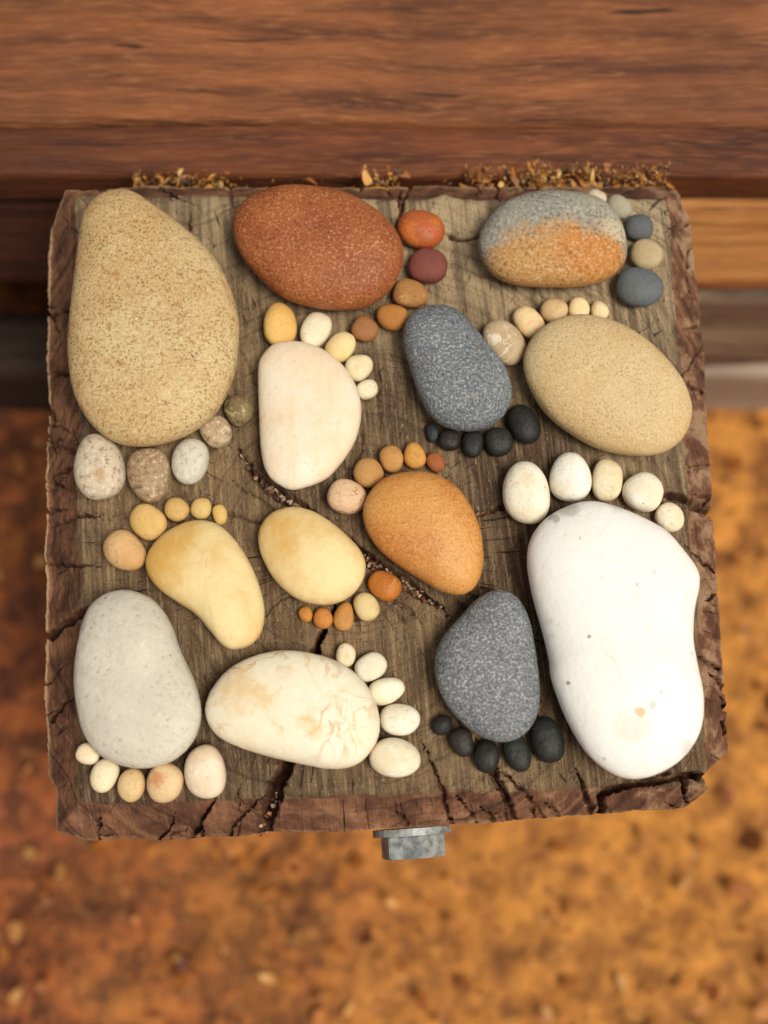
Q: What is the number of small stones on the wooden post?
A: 65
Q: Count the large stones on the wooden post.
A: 13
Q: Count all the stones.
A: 78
